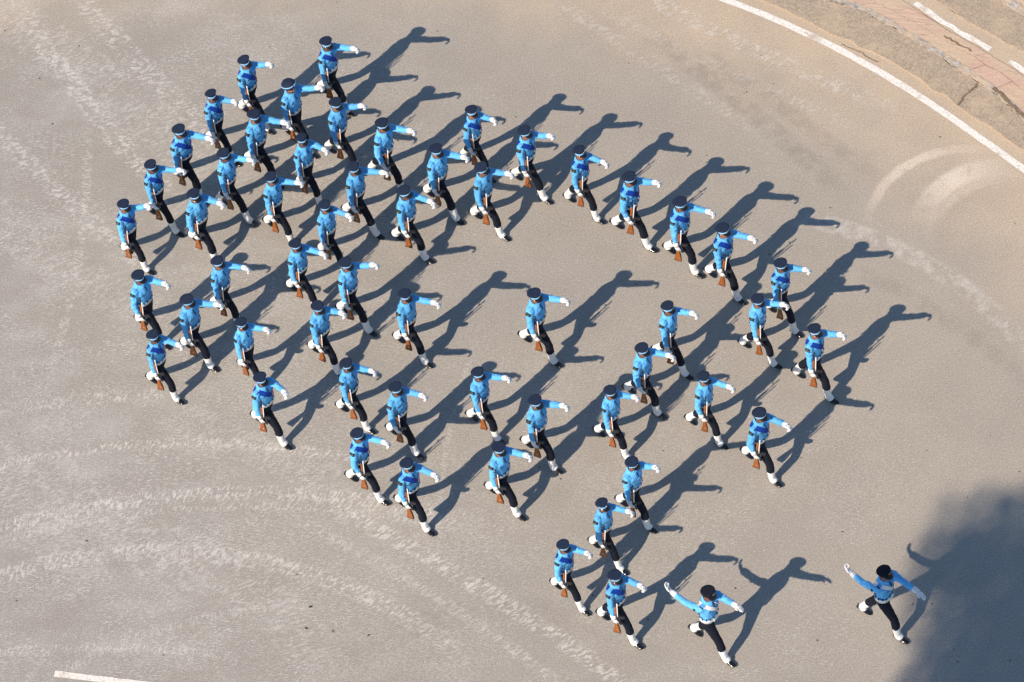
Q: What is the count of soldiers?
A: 57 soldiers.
